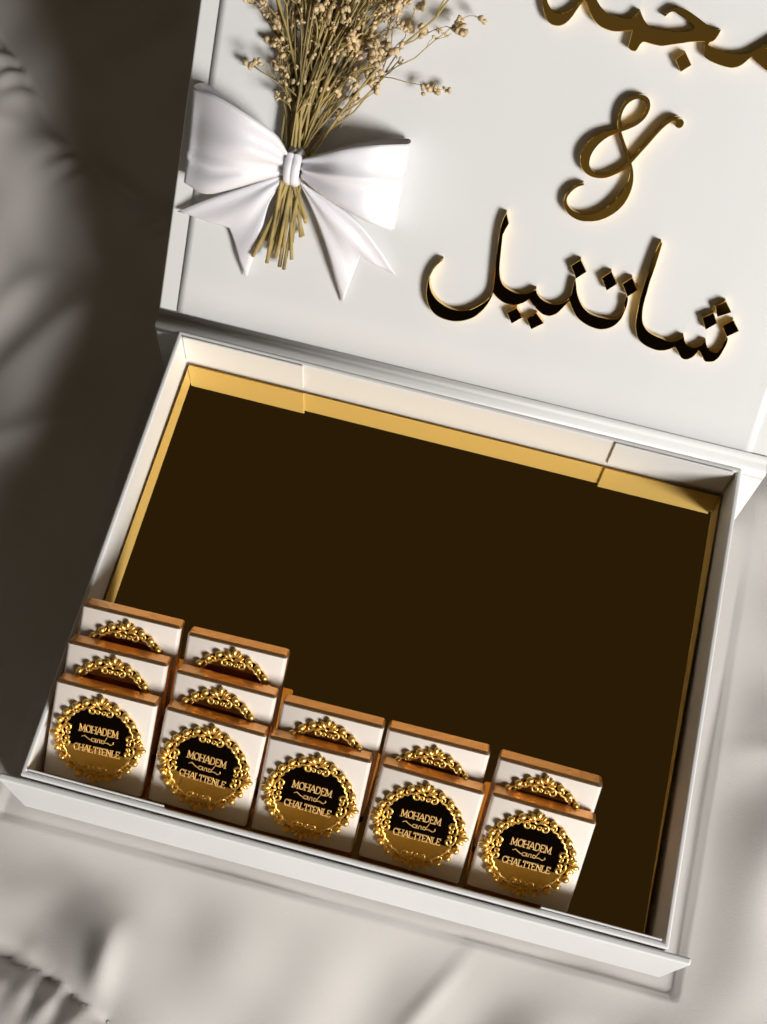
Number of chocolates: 12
